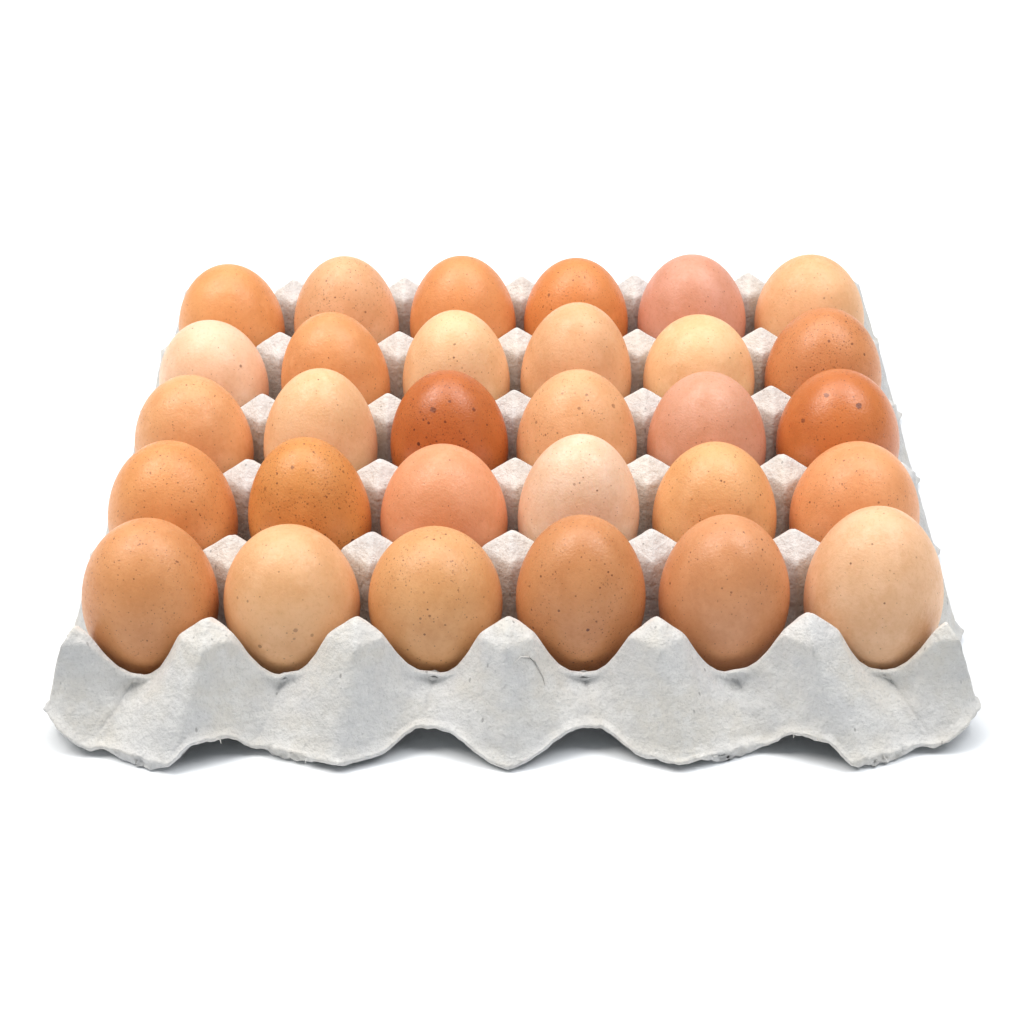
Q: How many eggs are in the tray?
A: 30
